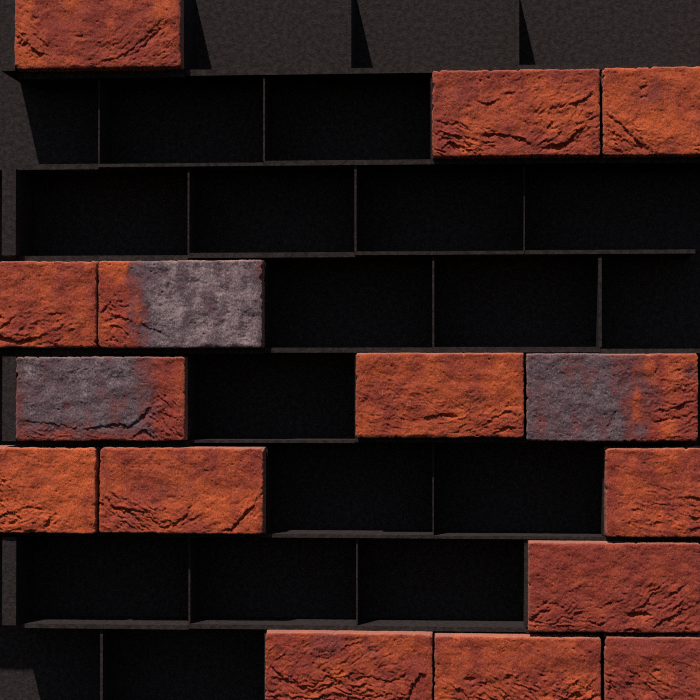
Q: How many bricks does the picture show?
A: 15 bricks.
